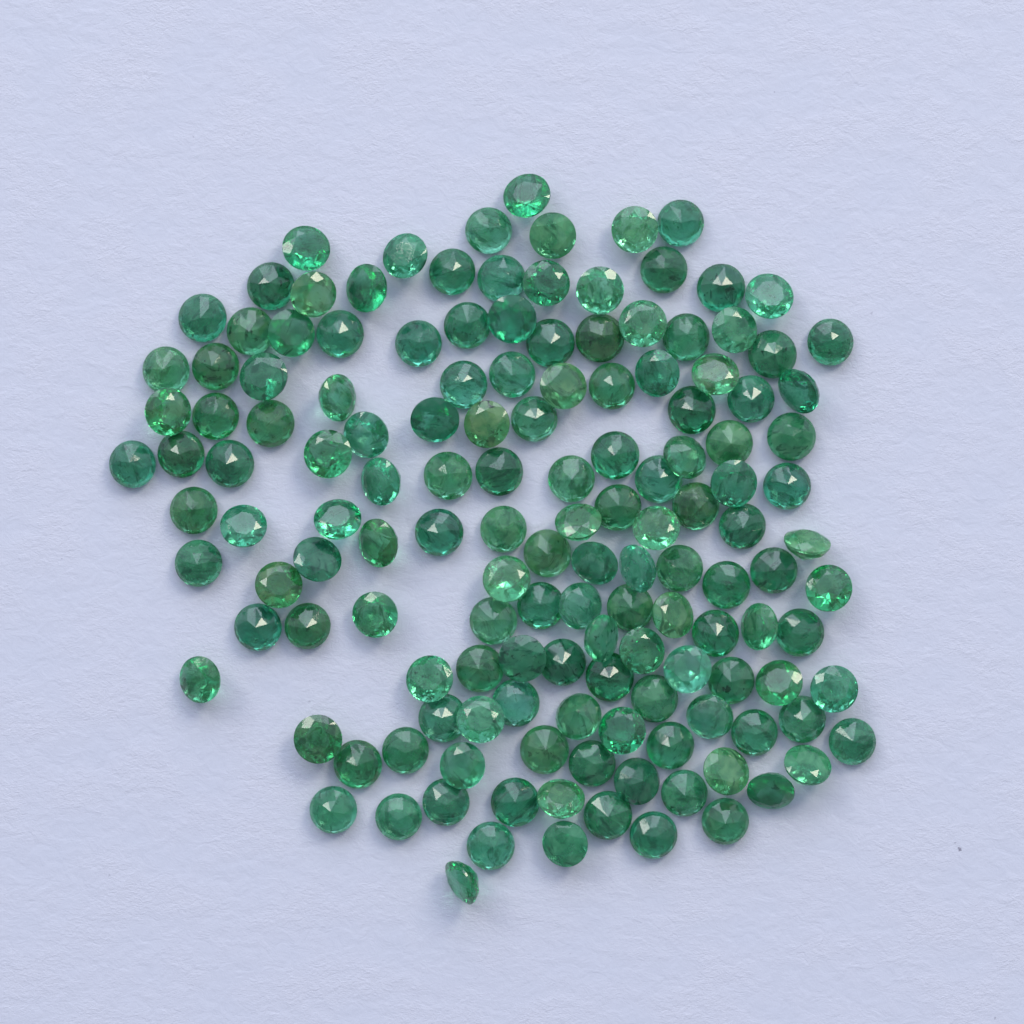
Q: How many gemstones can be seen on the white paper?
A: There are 145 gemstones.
